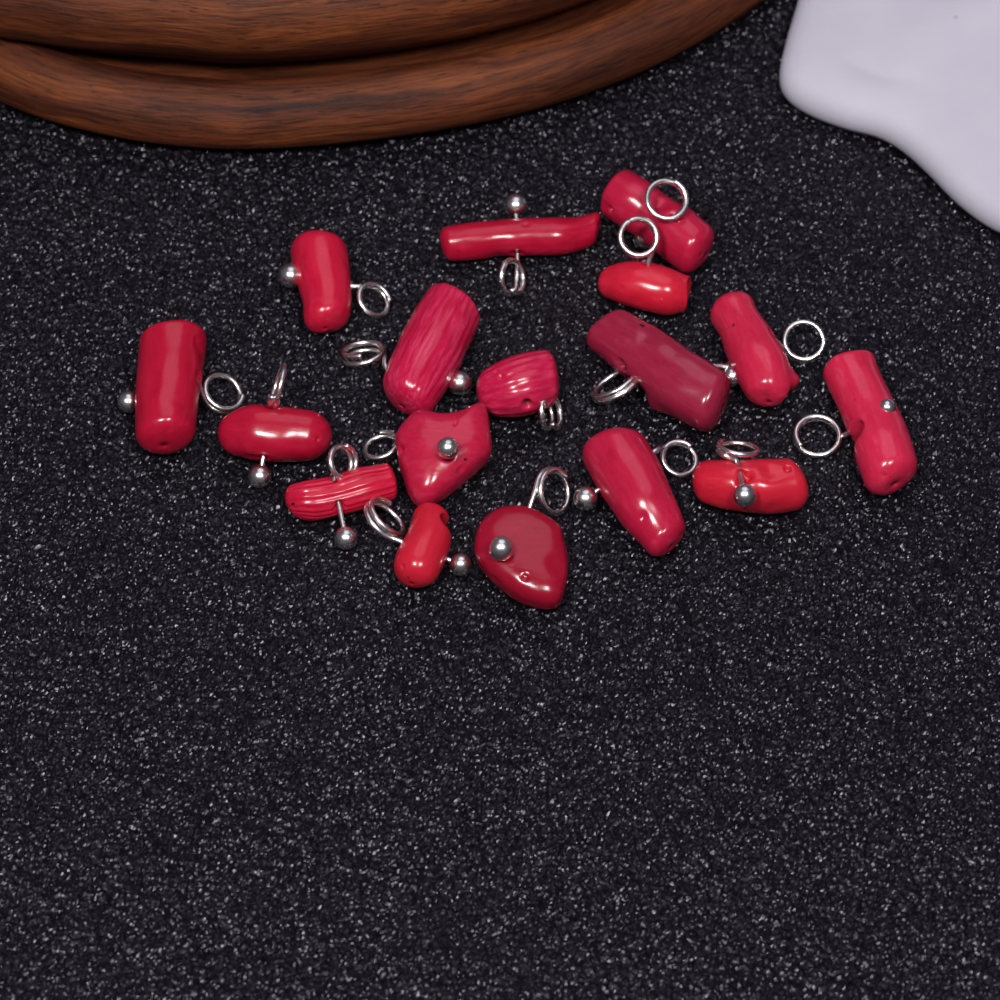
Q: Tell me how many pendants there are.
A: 17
